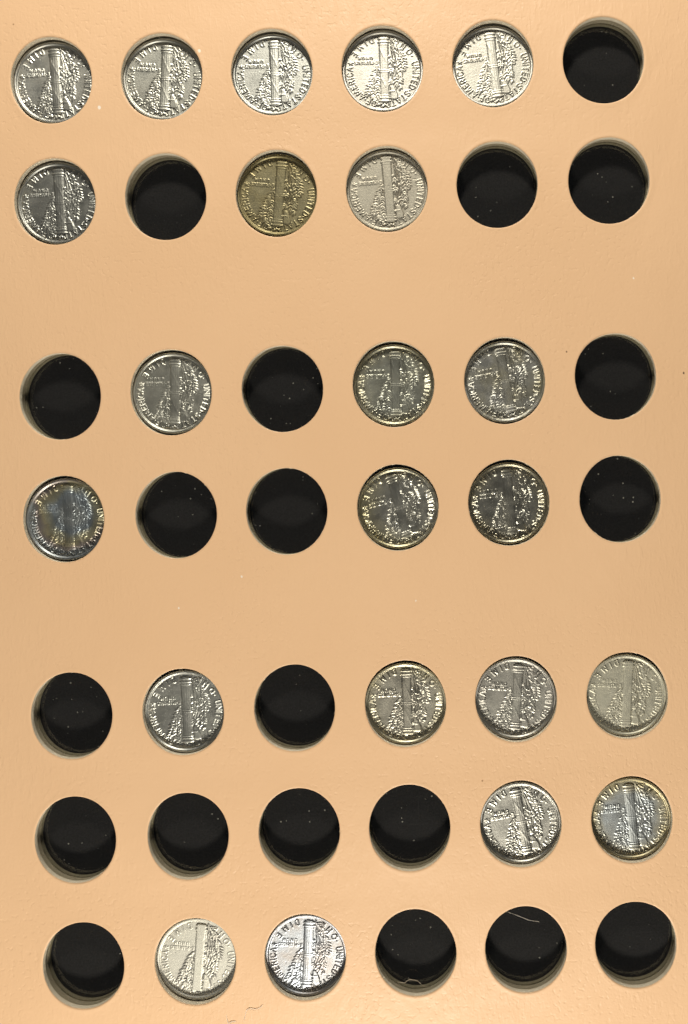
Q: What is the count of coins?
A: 22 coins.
